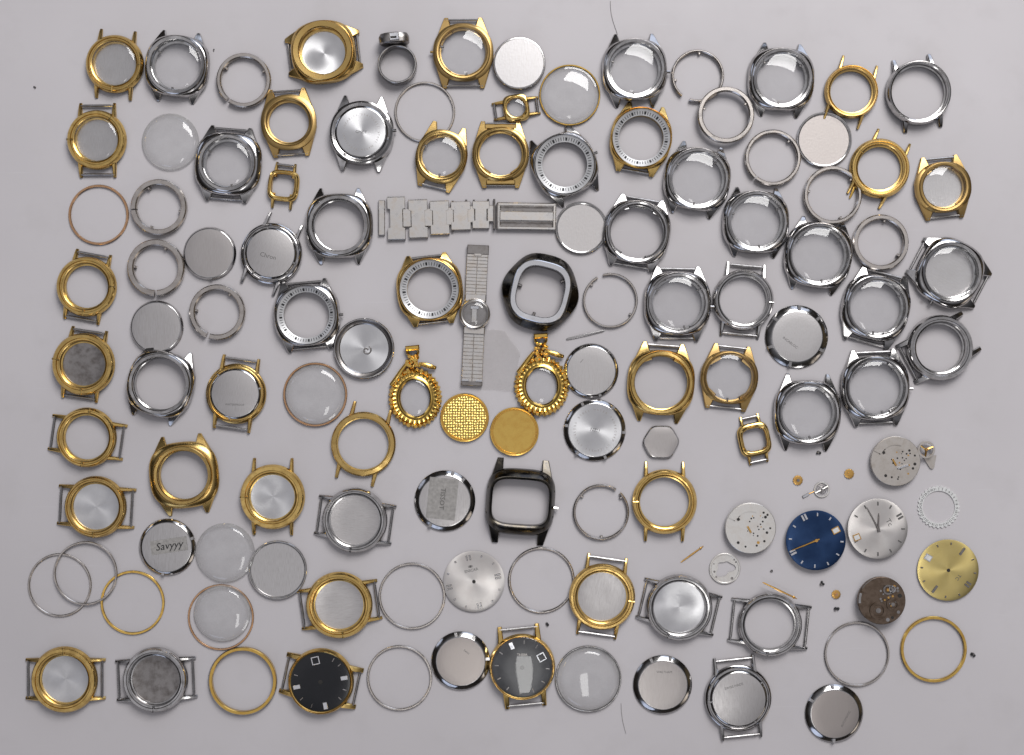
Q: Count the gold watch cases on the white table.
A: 31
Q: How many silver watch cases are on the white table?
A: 27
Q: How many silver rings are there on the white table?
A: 18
